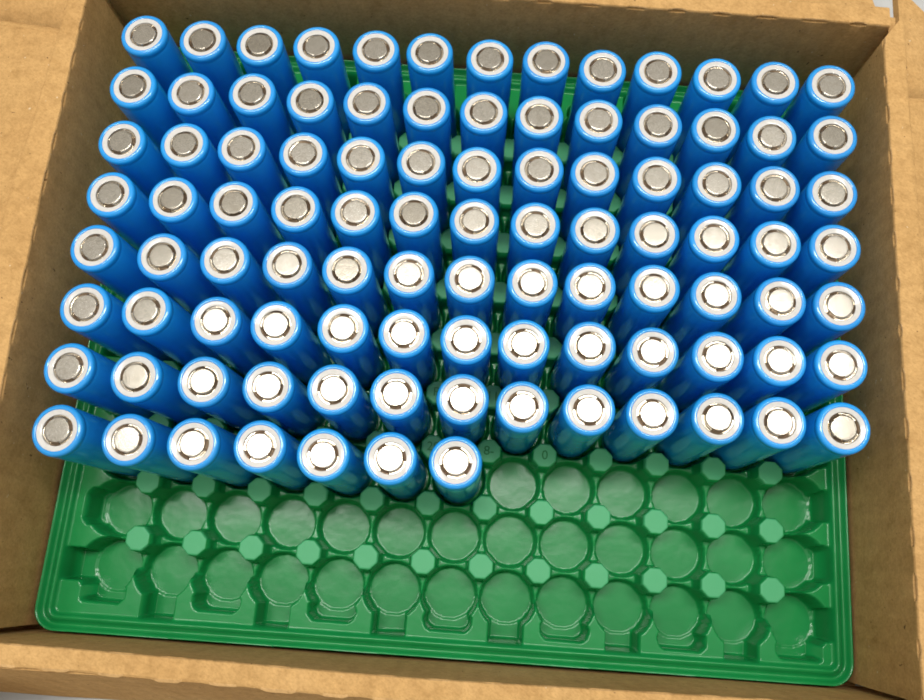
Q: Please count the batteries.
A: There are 98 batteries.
